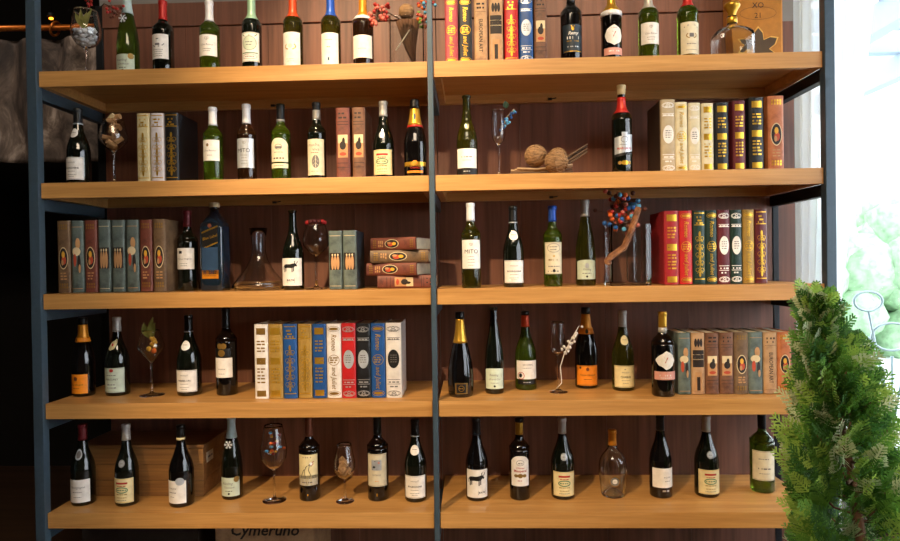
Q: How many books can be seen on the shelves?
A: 60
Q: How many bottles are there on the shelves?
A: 52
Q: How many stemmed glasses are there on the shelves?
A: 8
